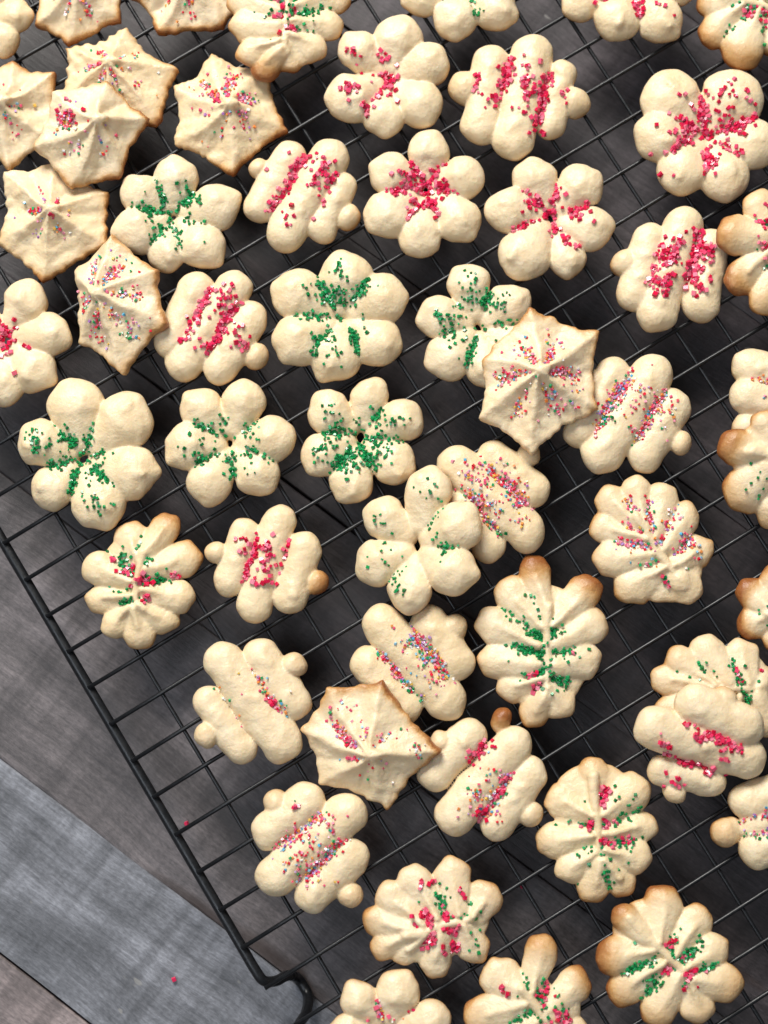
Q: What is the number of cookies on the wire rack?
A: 53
